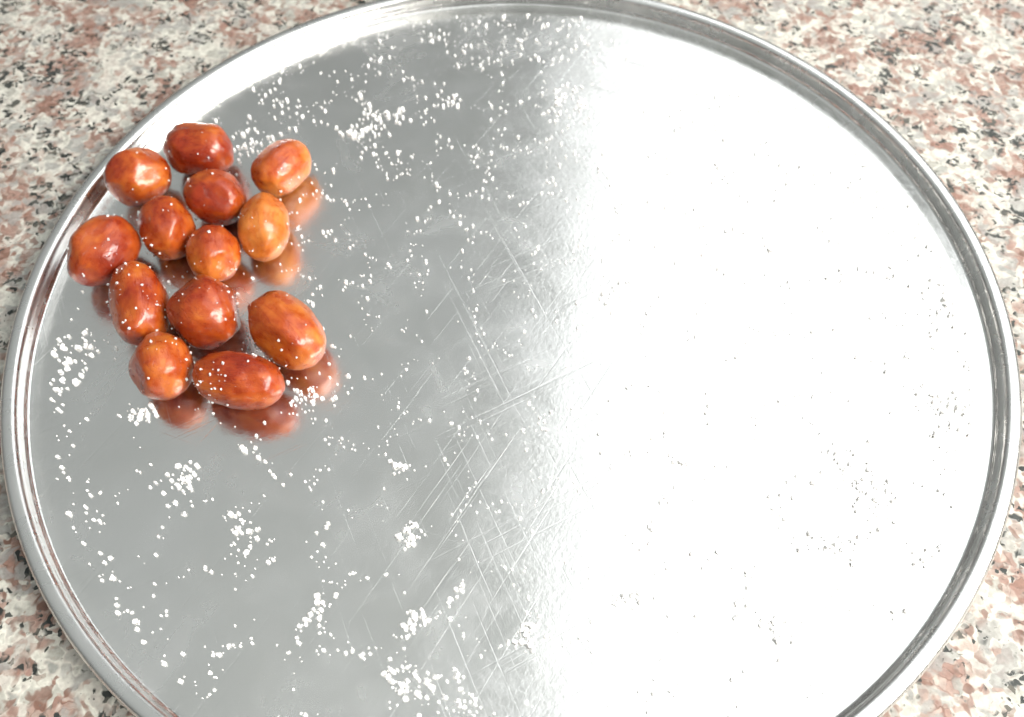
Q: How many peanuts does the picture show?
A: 13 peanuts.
